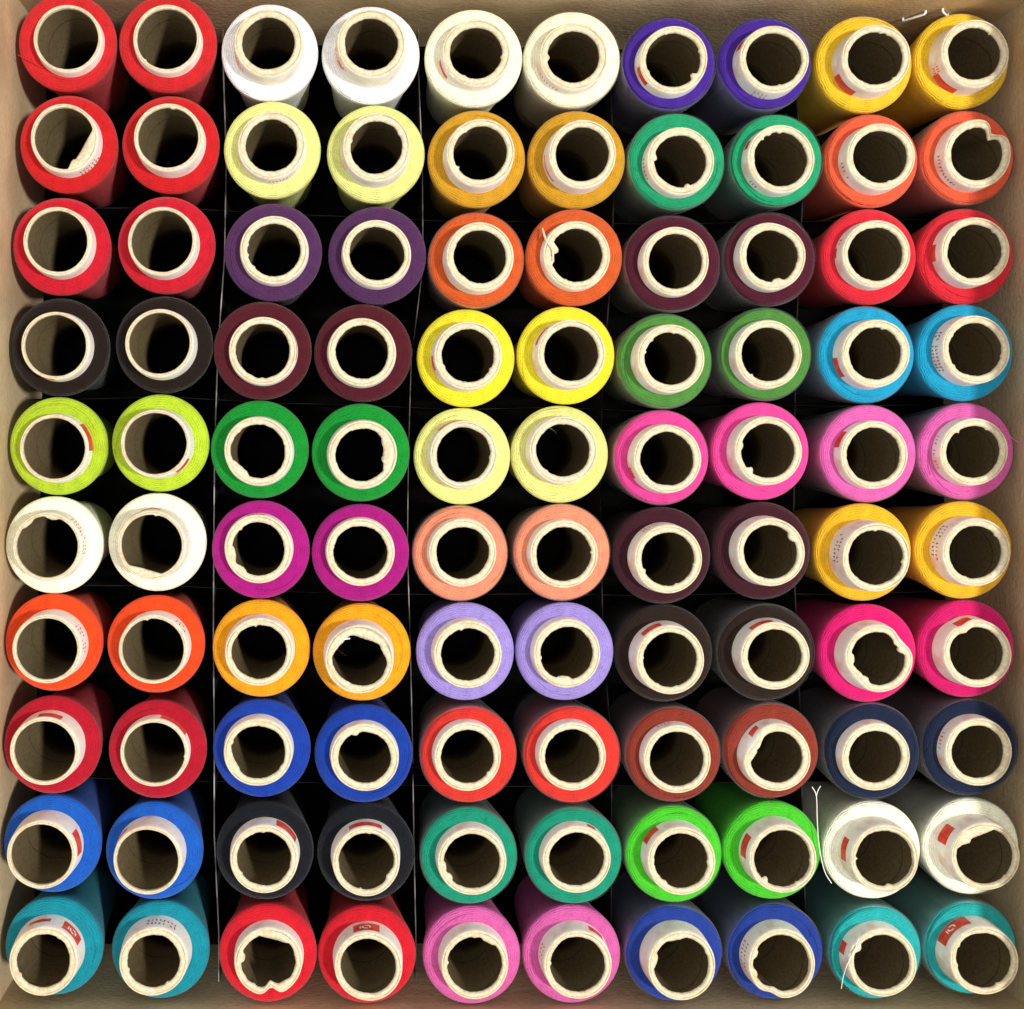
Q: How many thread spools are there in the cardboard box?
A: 100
